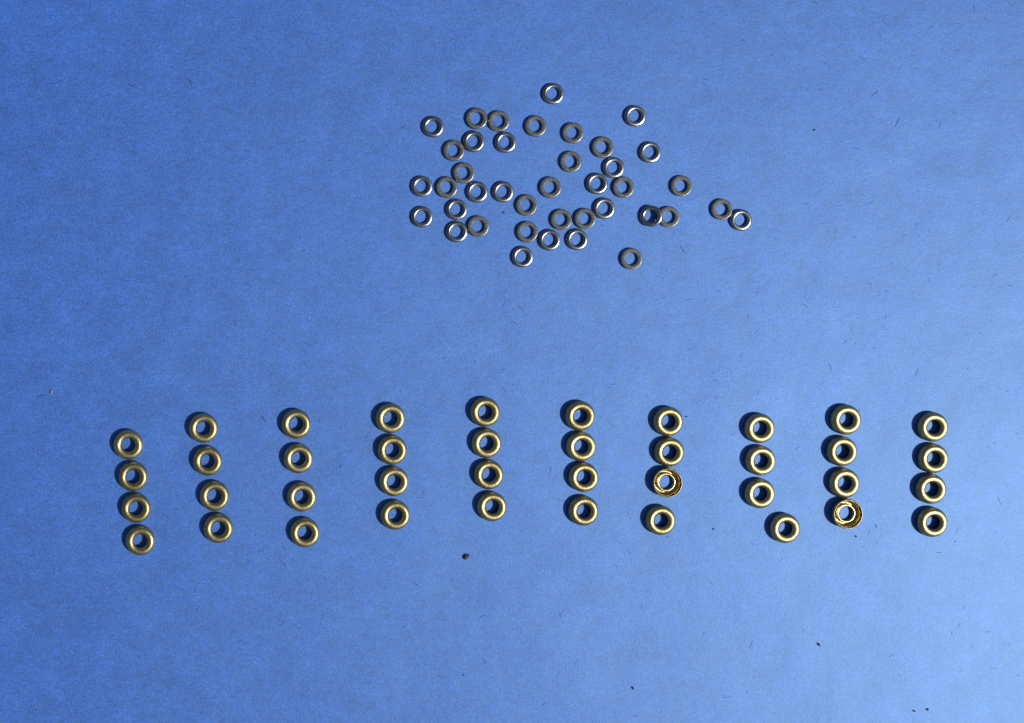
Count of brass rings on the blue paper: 40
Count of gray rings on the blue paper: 40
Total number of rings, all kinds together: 80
